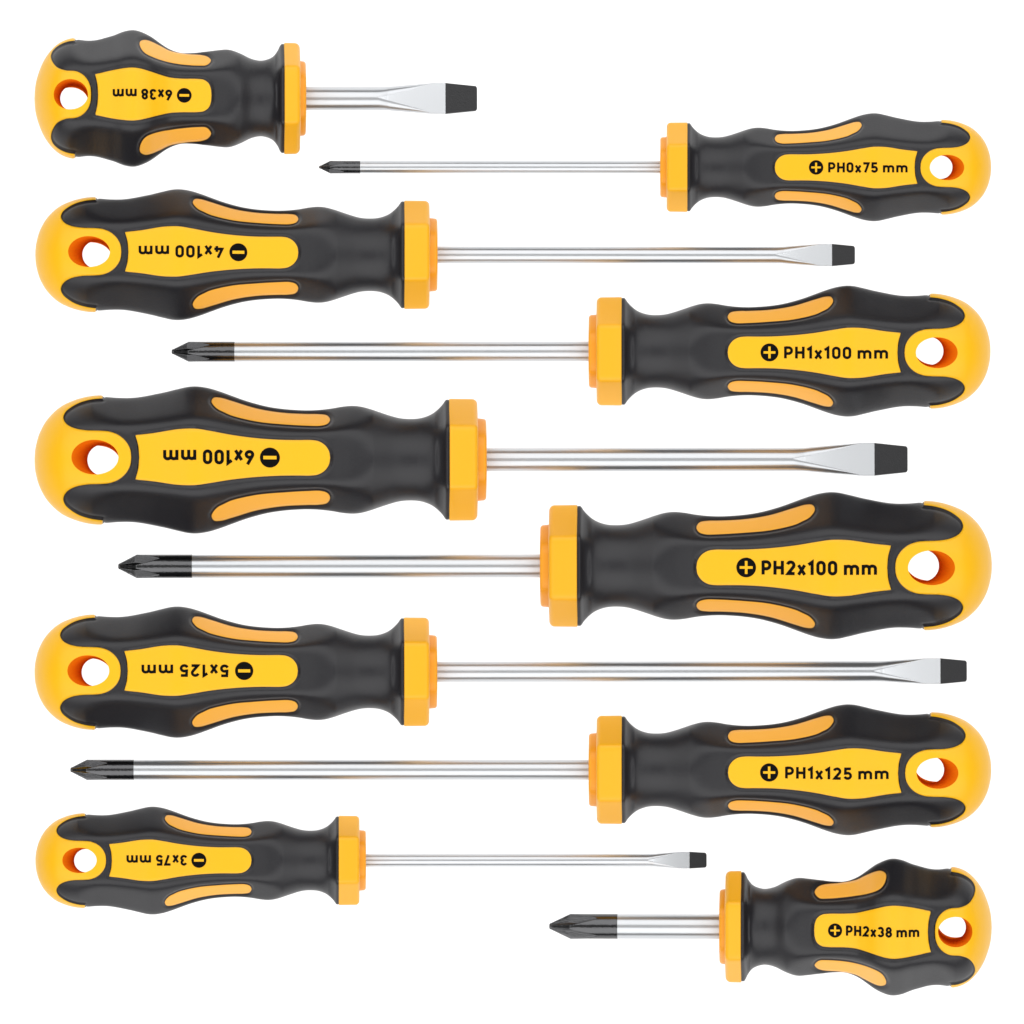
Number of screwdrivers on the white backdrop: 10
